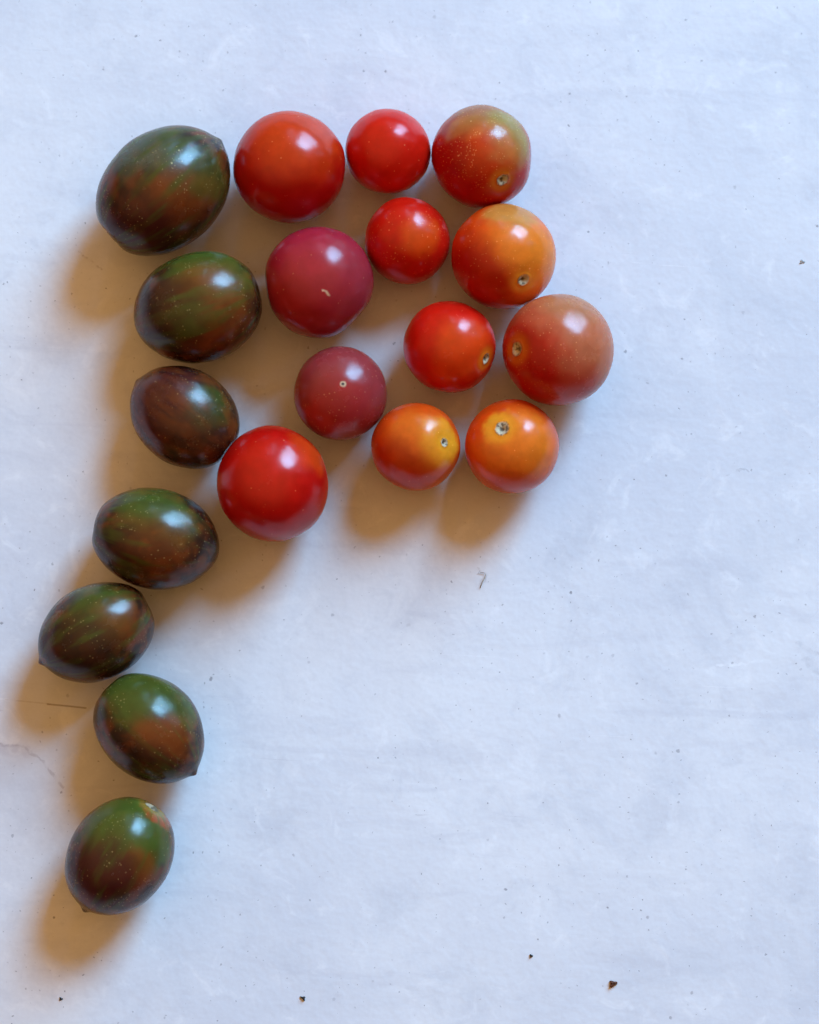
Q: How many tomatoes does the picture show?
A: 19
